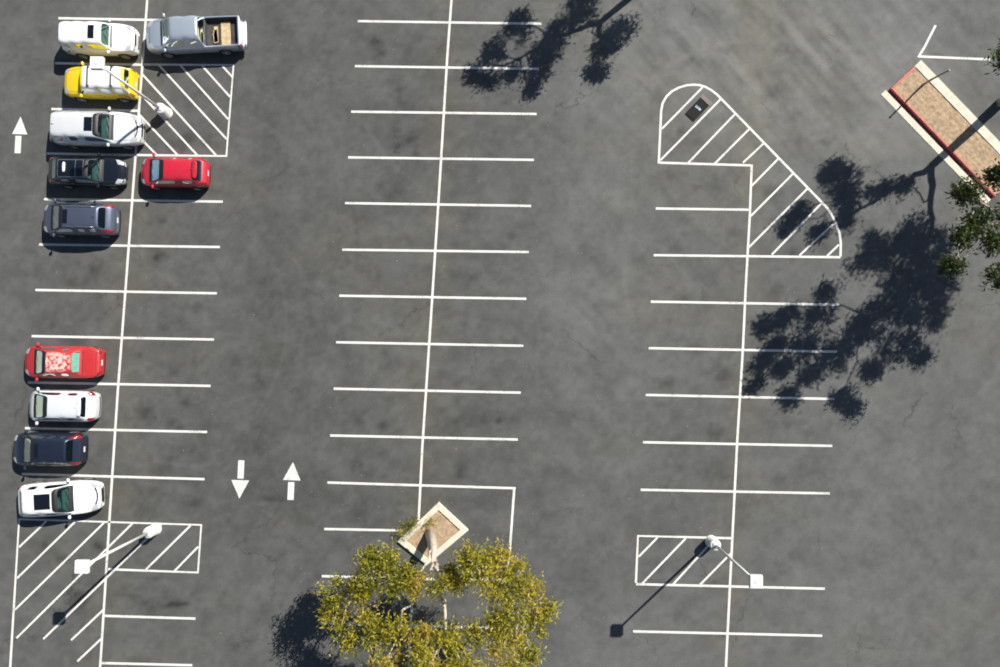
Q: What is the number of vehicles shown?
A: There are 11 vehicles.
